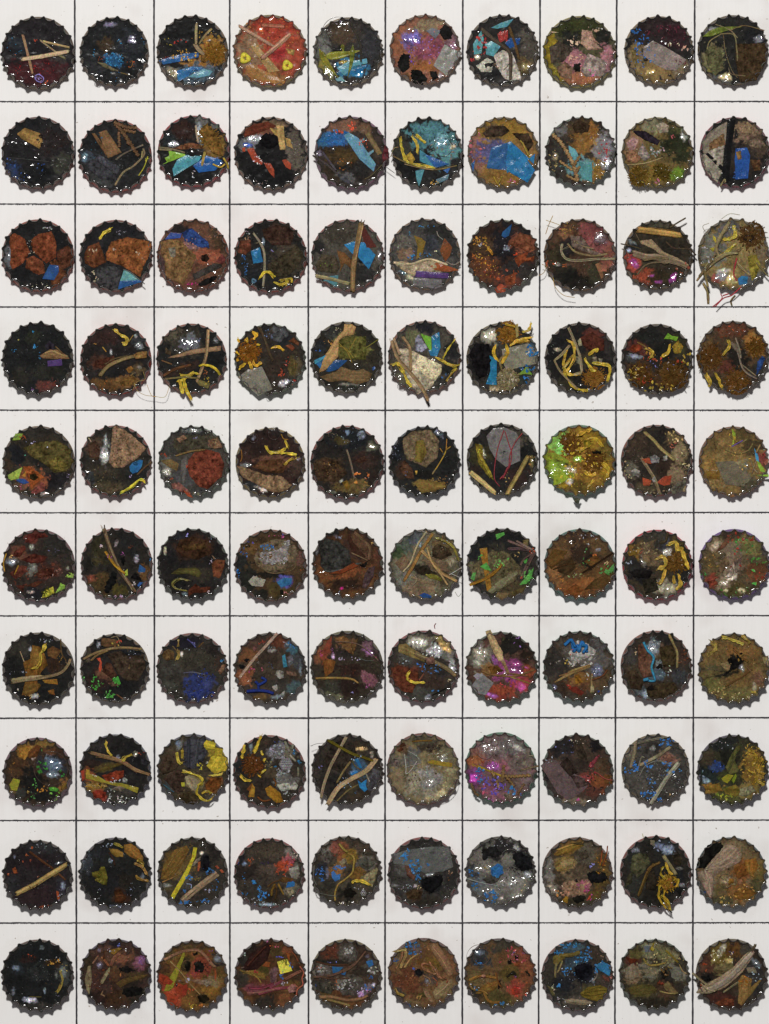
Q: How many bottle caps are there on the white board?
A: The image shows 100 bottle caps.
